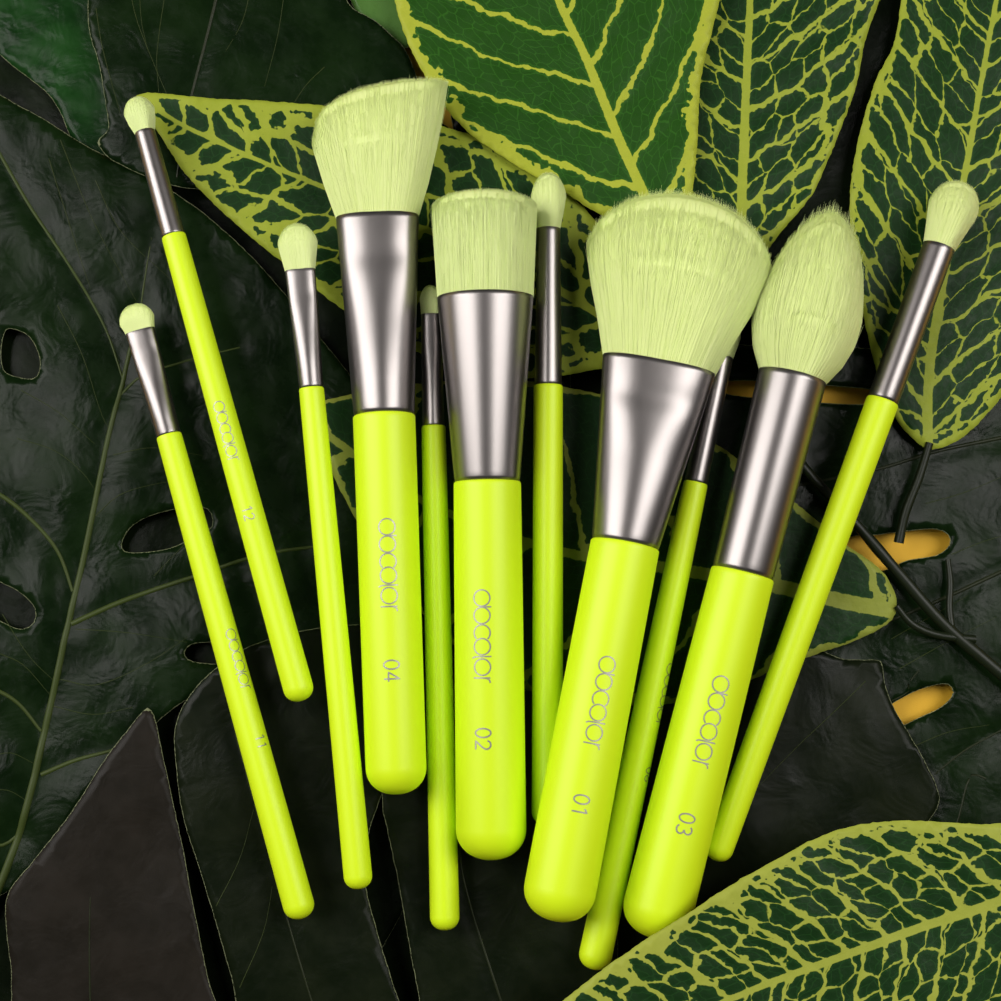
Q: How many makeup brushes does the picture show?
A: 11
